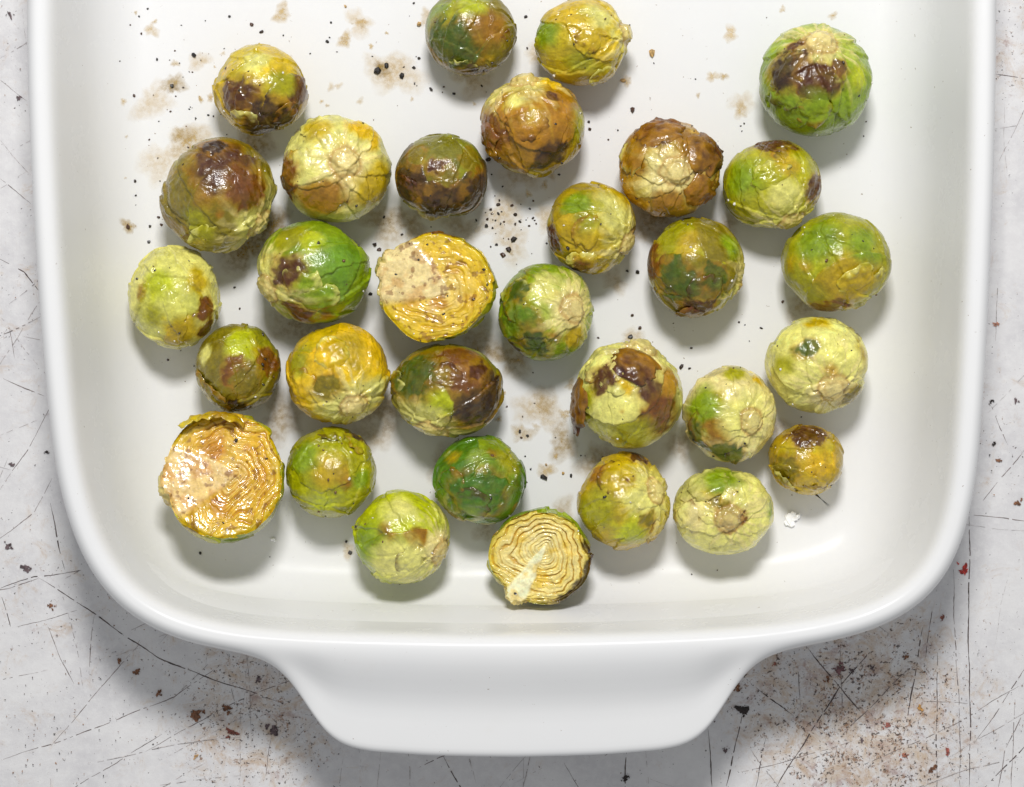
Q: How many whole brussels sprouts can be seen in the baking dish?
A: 28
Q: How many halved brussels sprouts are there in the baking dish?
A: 3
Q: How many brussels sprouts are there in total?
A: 31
